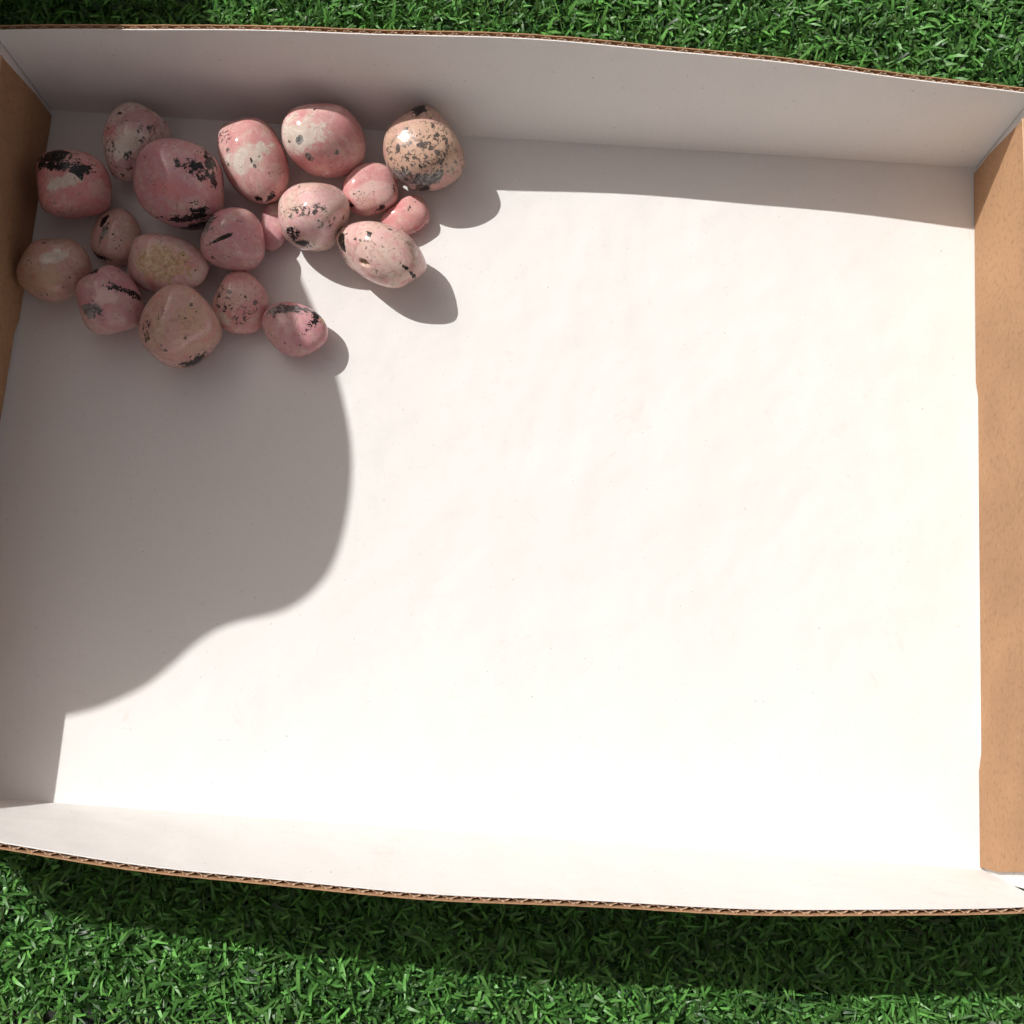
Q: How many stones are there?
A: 19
